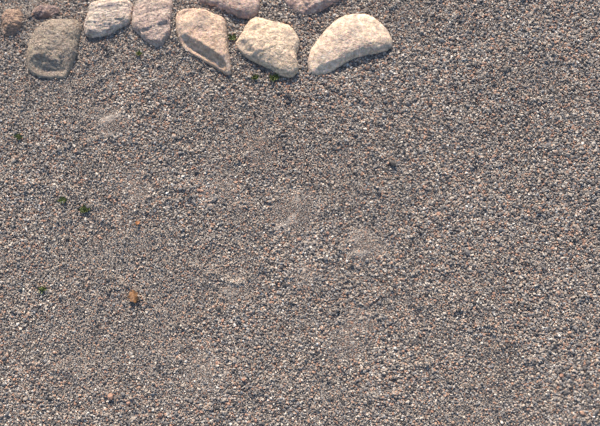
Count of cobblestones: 10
